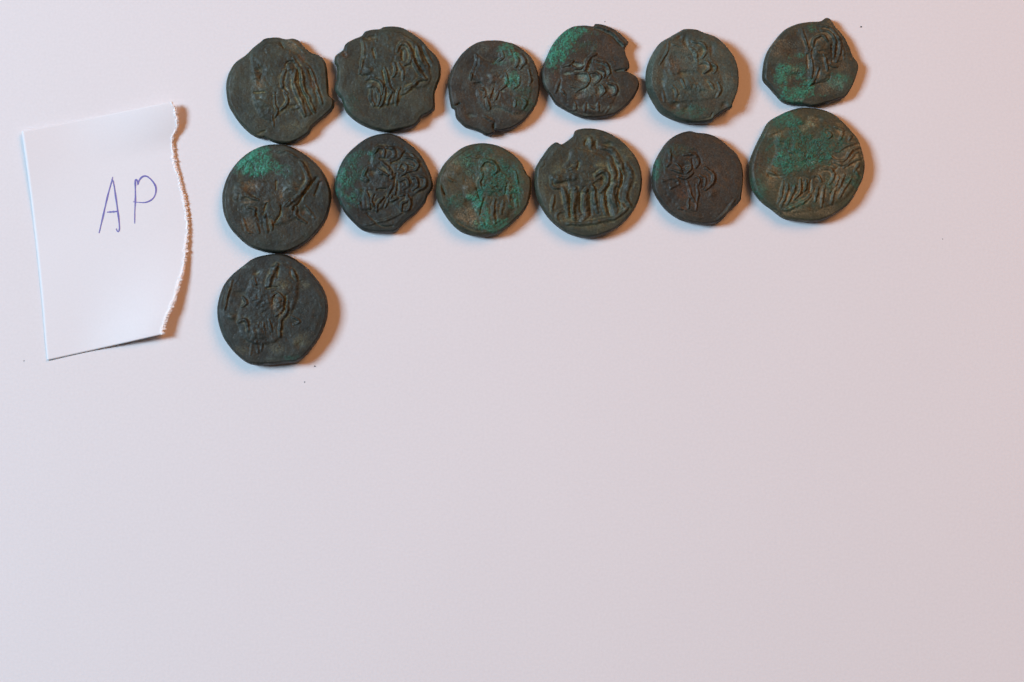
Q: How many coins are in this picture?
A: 13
